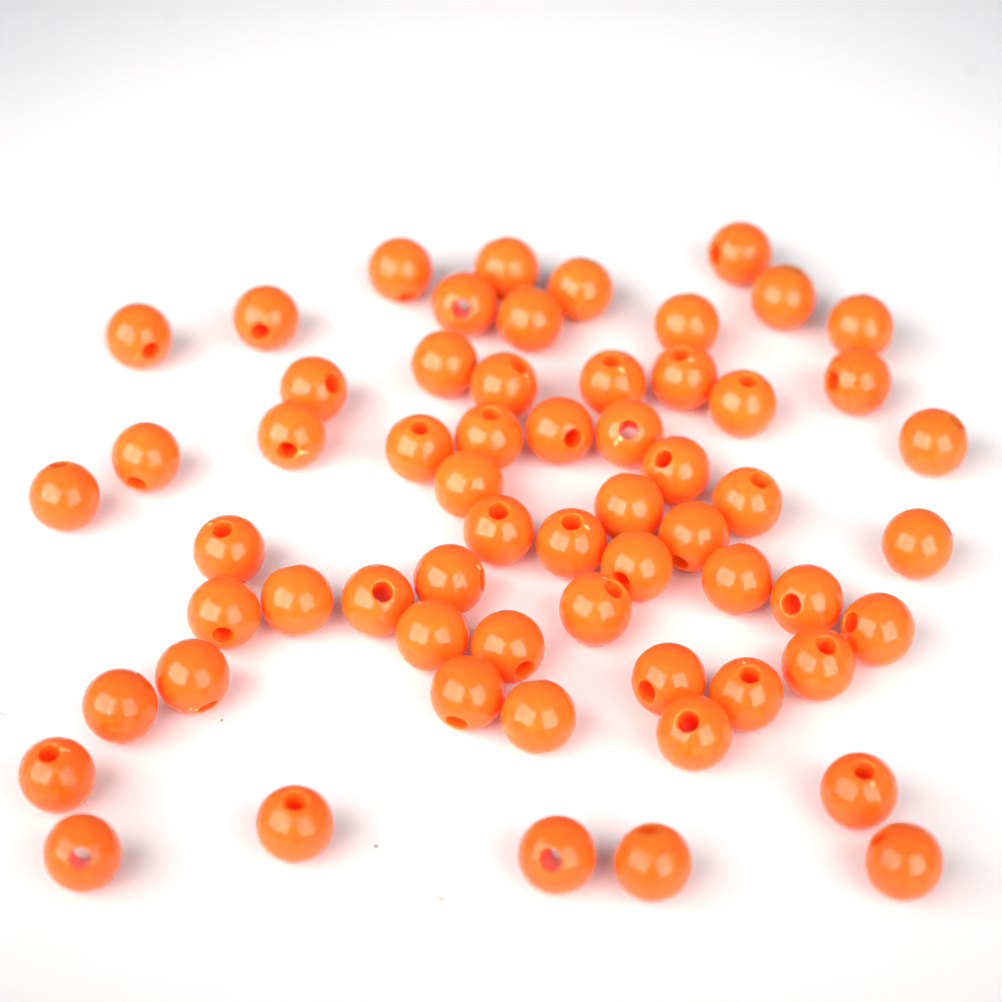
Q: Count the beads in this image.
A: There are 61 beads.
